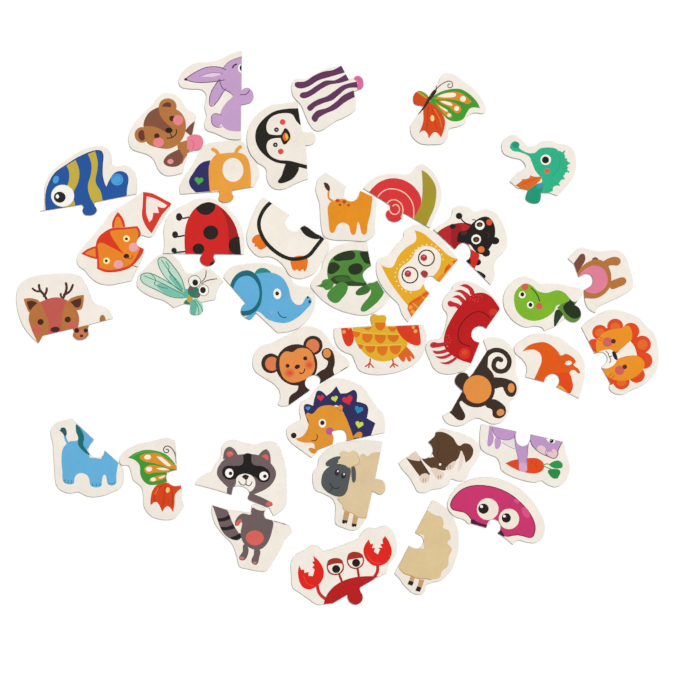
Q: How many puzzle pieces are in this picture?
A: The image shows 38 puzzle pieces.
